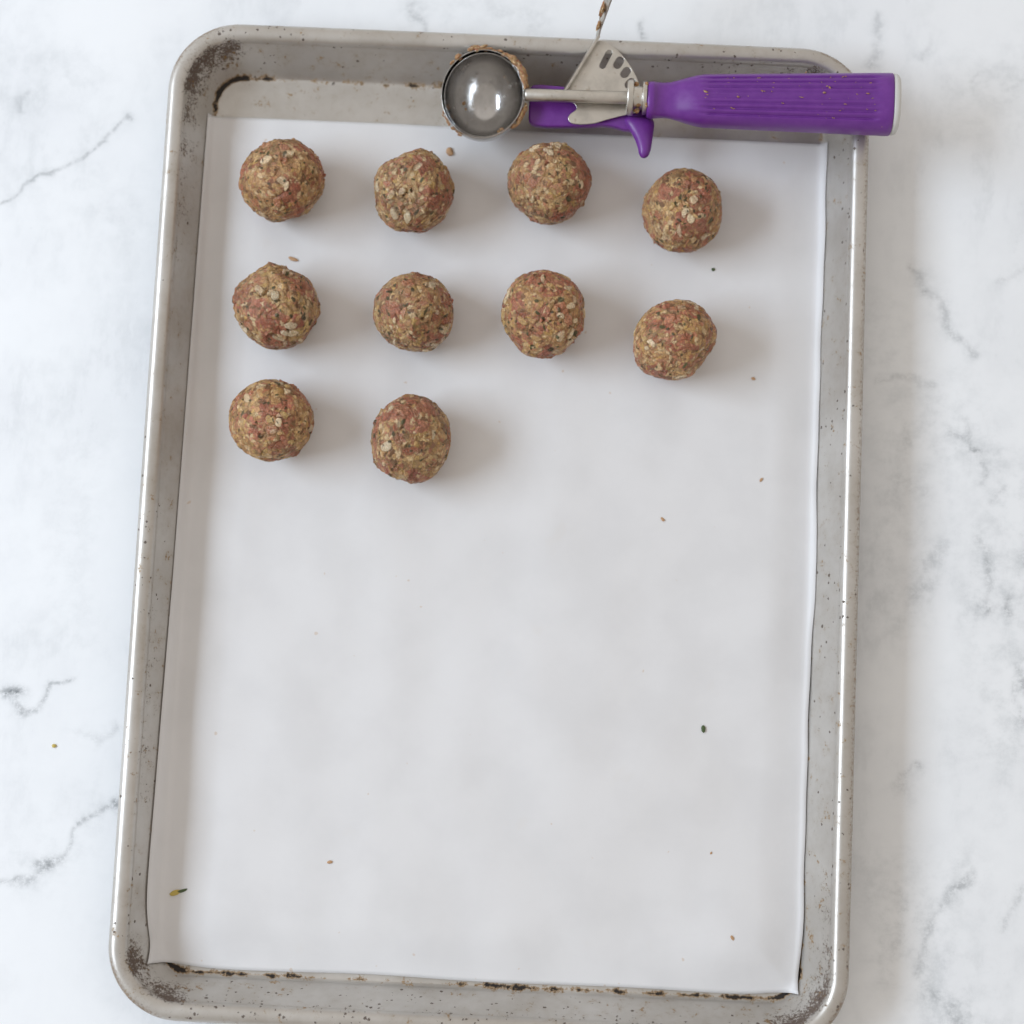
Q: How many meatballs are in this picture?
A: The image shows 10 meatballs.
